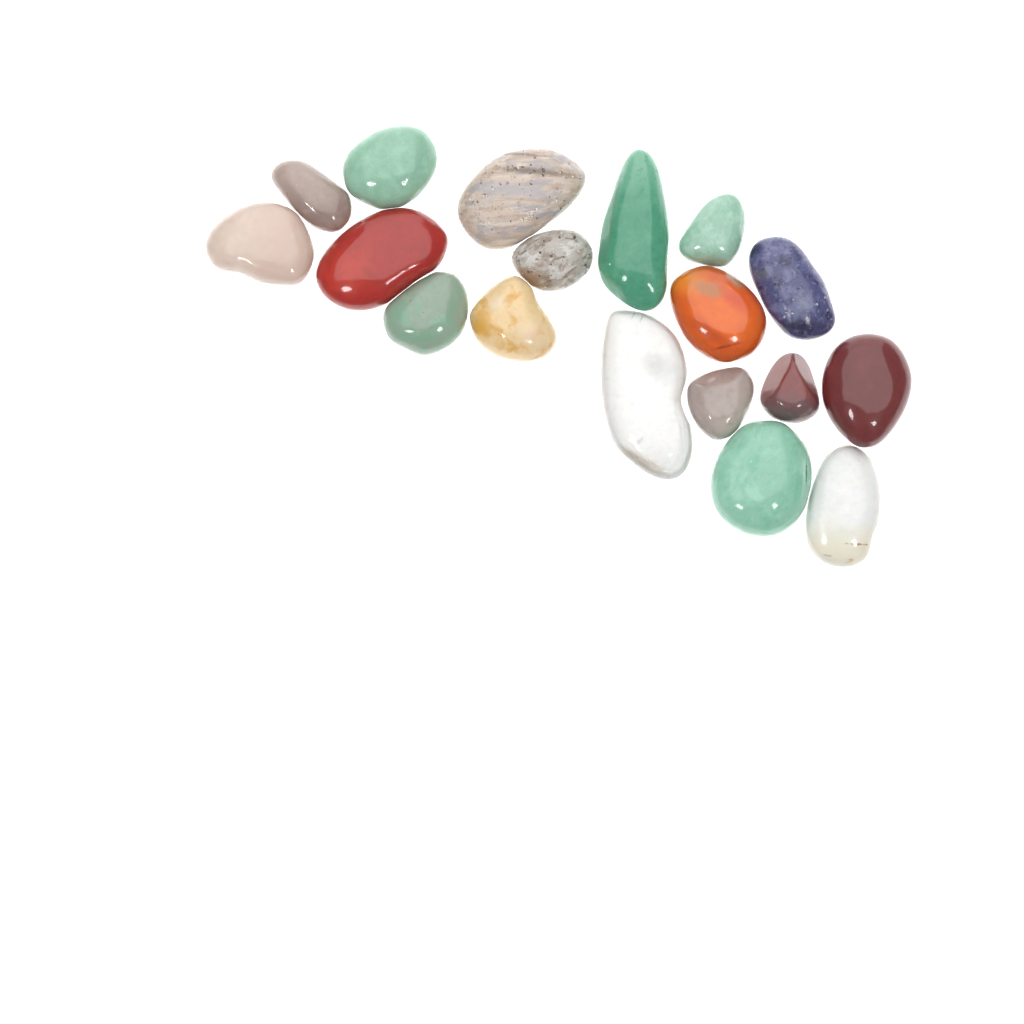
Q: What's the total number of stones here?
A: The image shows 18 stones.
